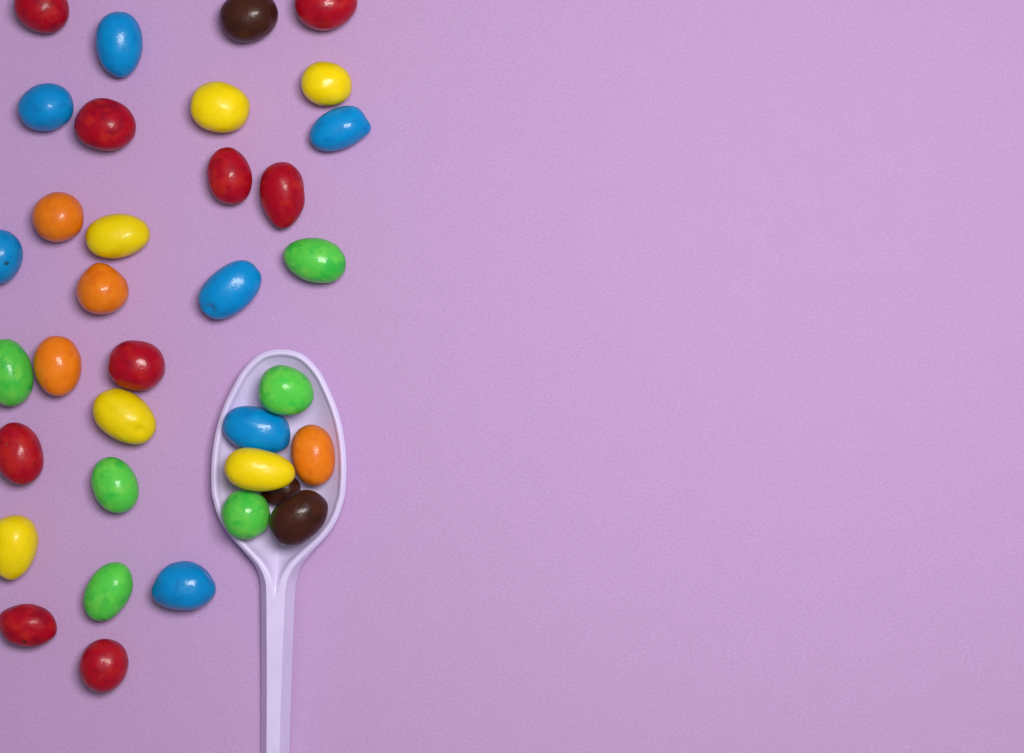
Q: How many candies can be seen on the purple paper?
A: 35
